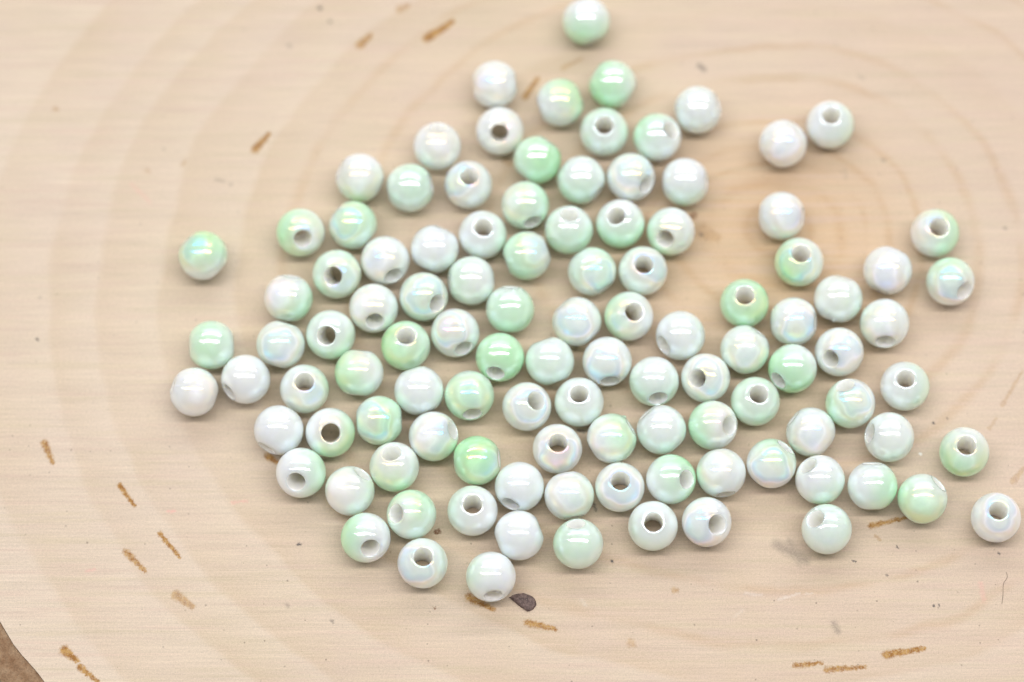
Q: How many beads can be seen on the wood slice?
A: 108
